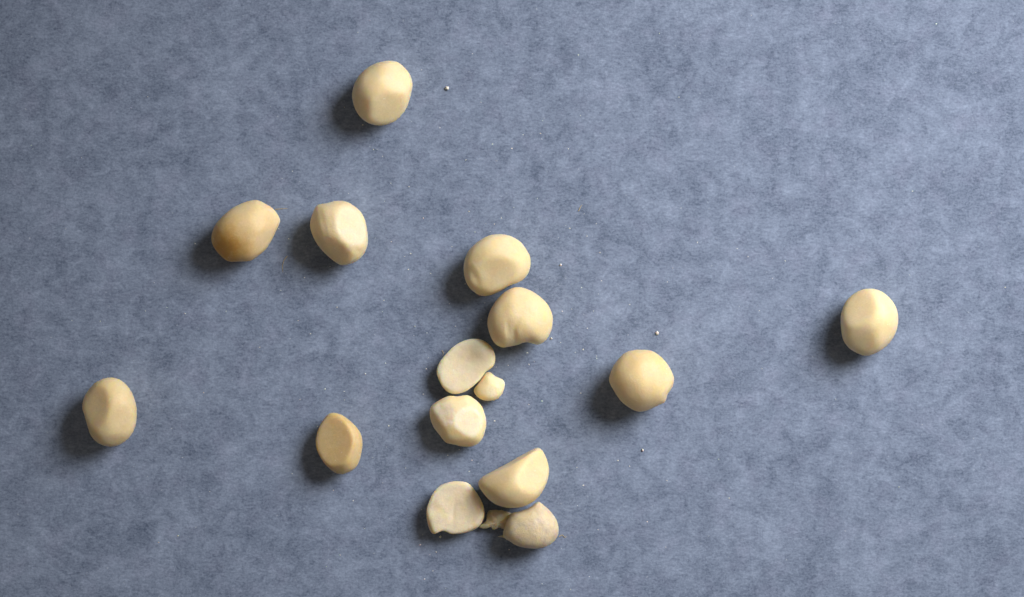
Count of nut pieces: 15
